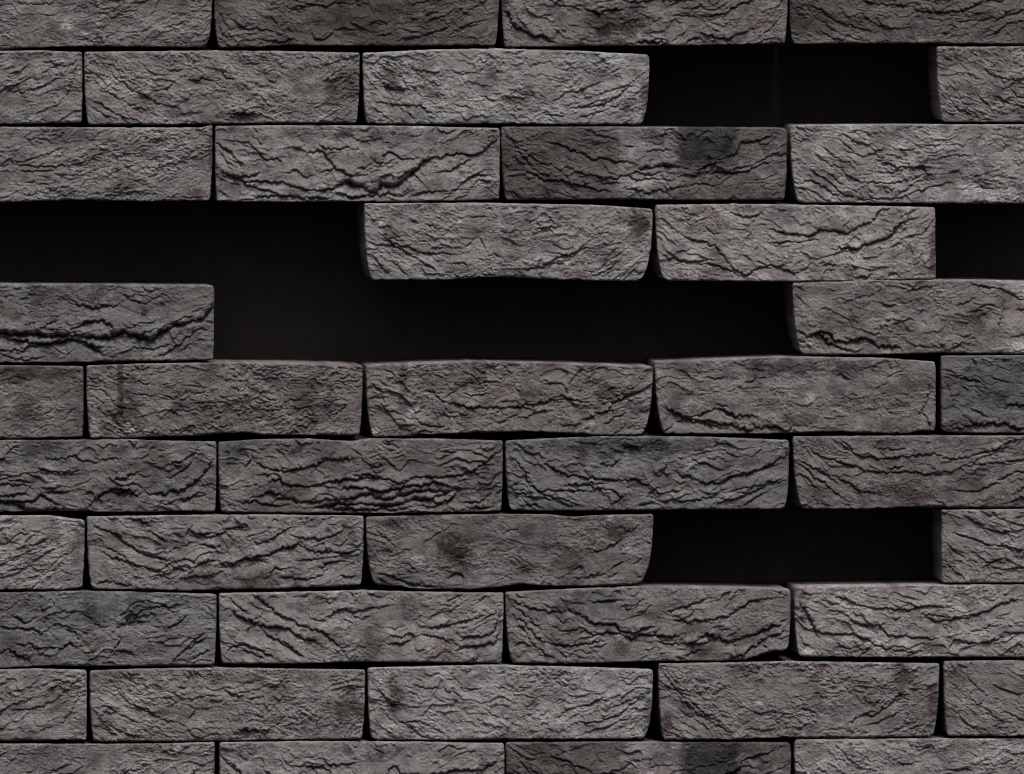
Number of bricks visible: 42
